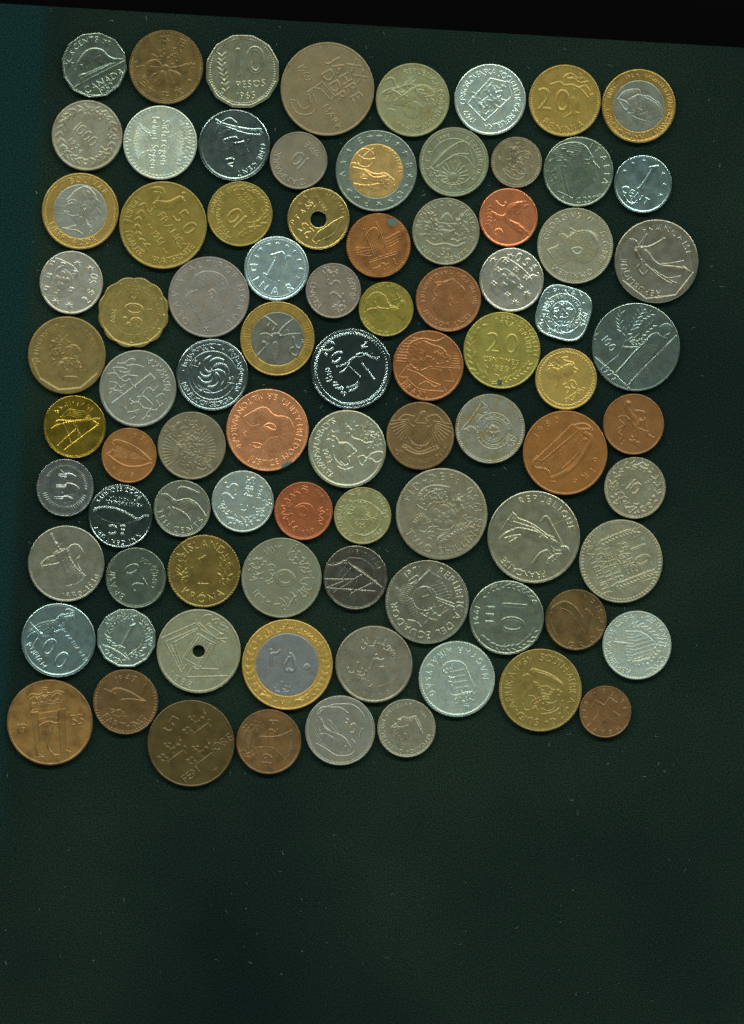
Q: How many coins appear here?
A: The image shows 86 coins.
